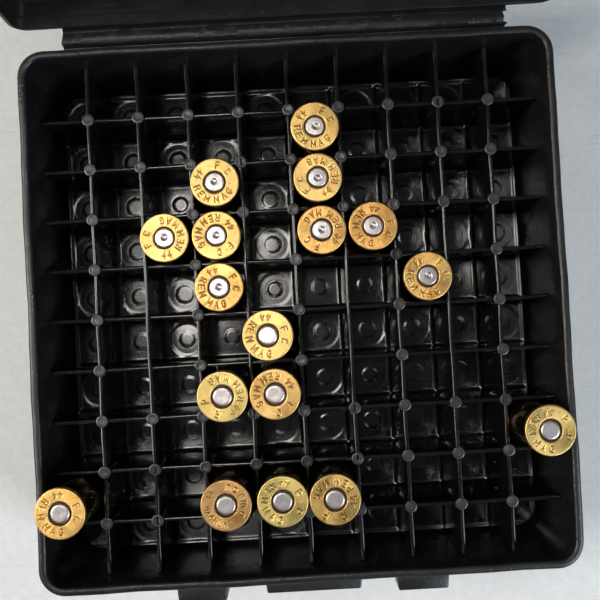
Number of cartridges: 17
